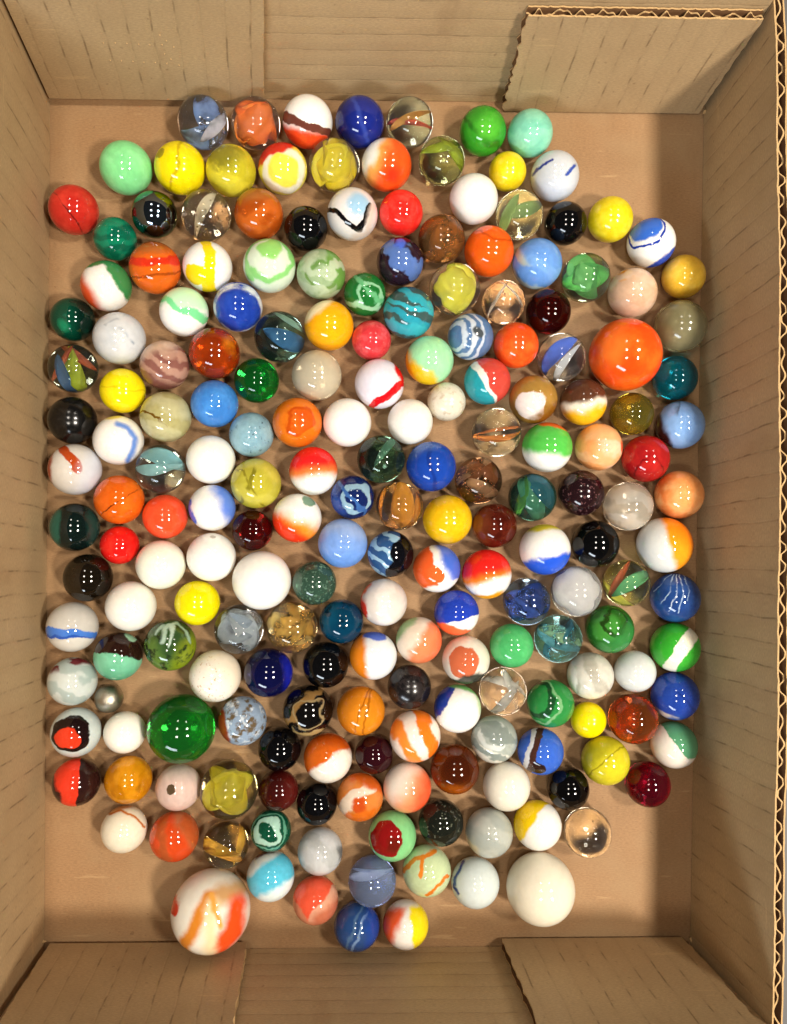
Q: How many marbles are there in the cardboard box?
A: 200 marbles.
